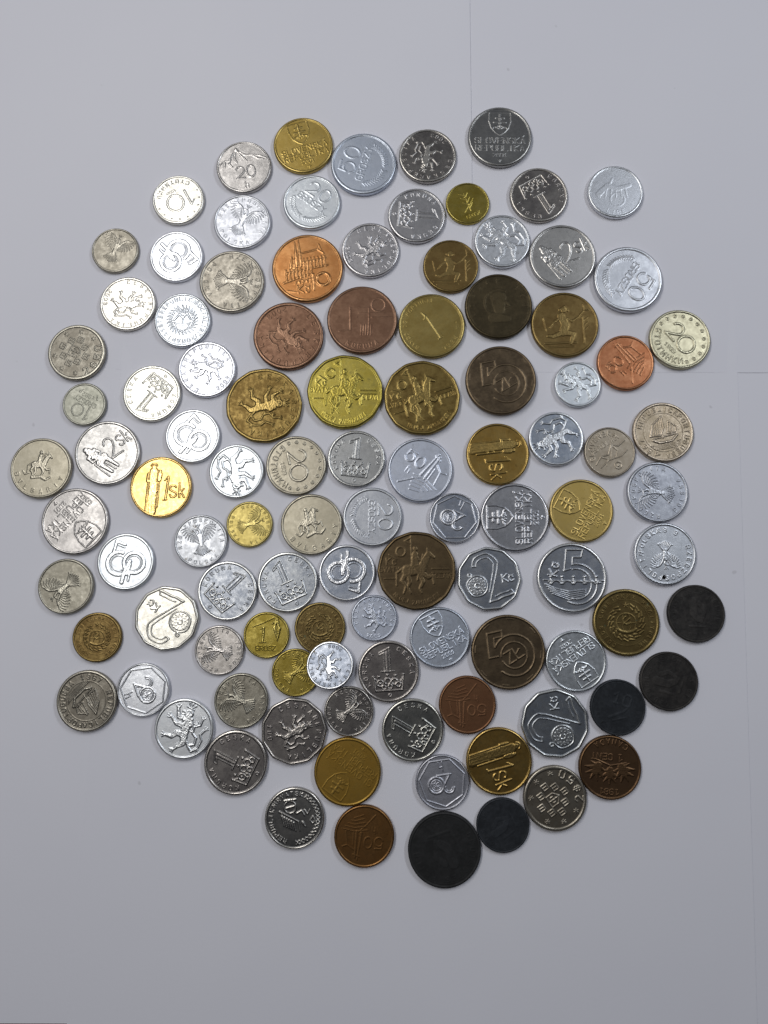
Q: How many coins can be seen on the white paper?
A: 104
